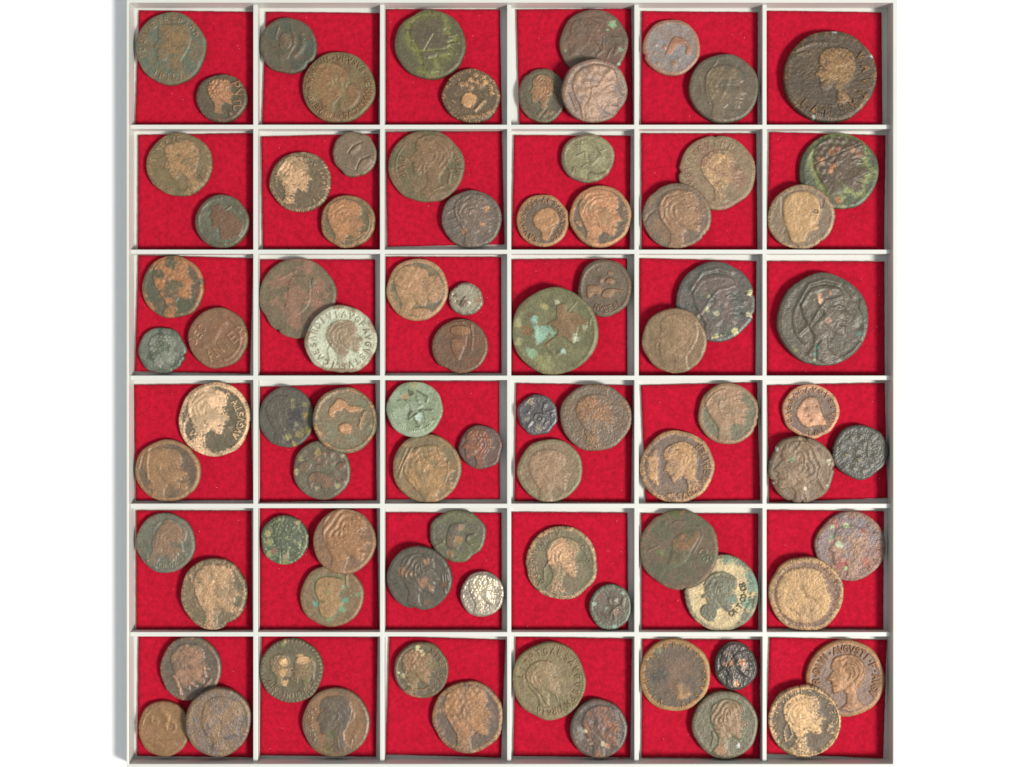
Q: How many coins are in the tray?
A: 83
